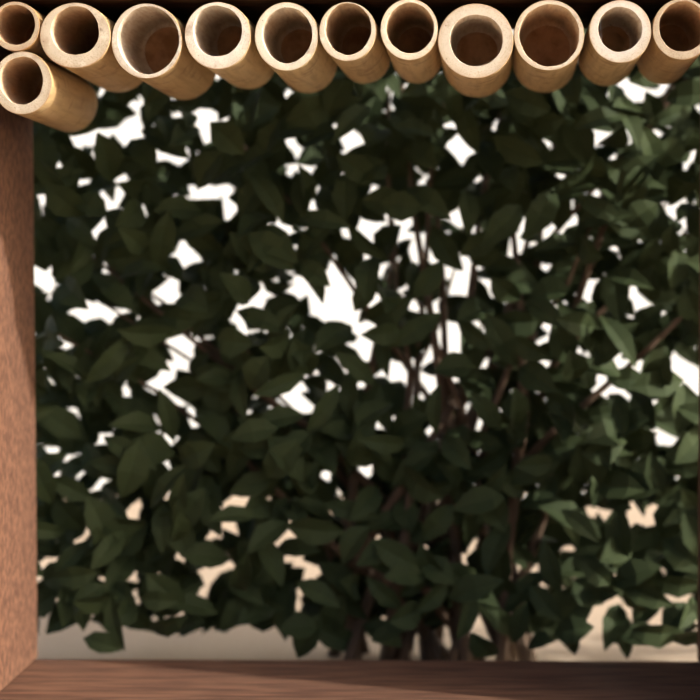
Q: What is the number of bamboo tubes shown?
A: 12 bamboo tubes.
